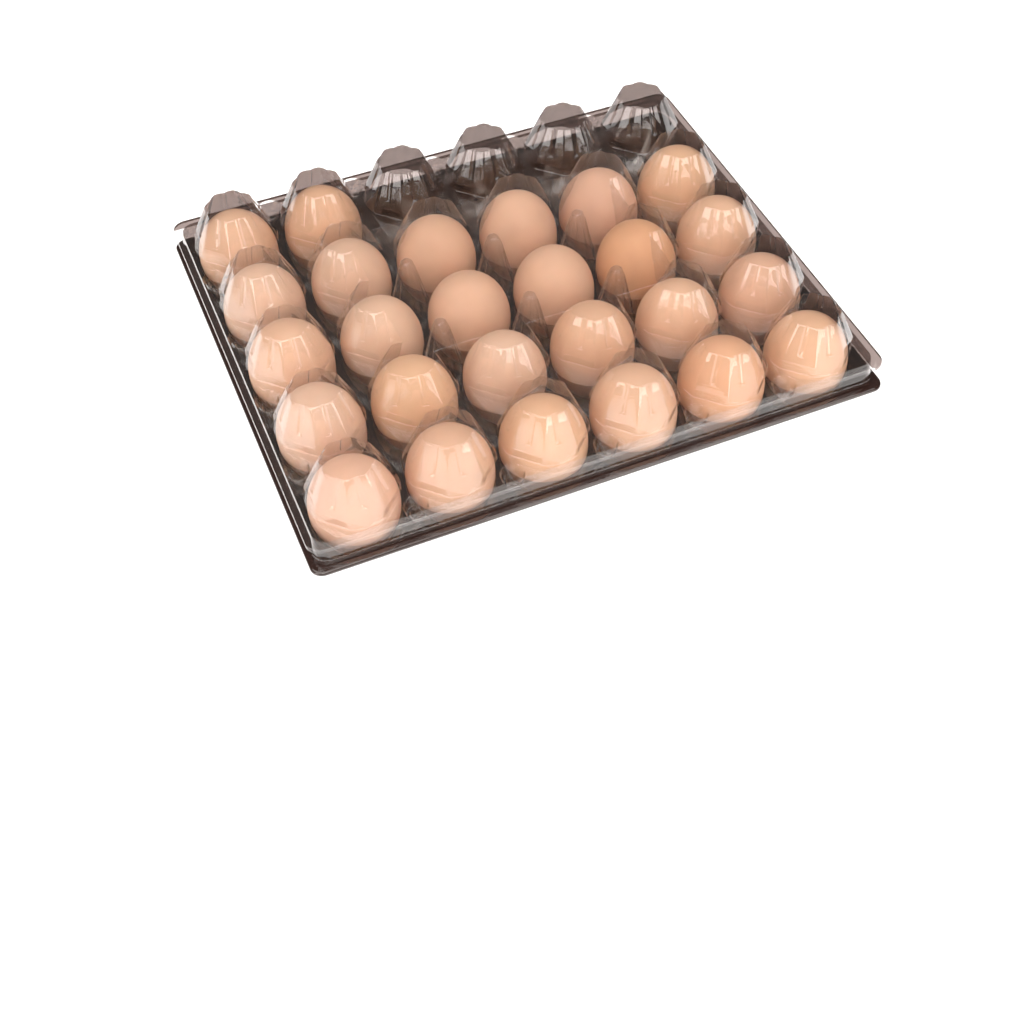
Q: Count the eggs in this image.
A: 26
